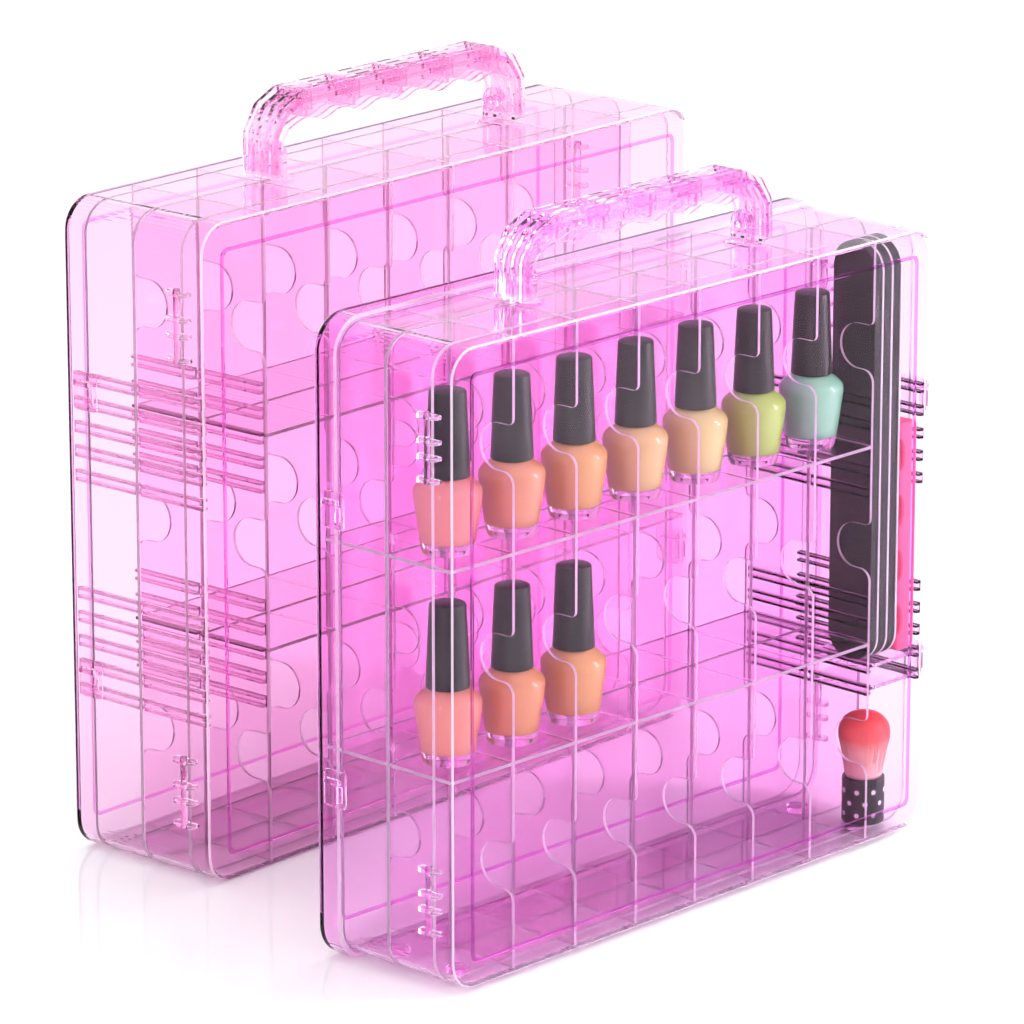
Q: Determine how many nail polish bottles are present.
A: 10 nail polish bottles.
